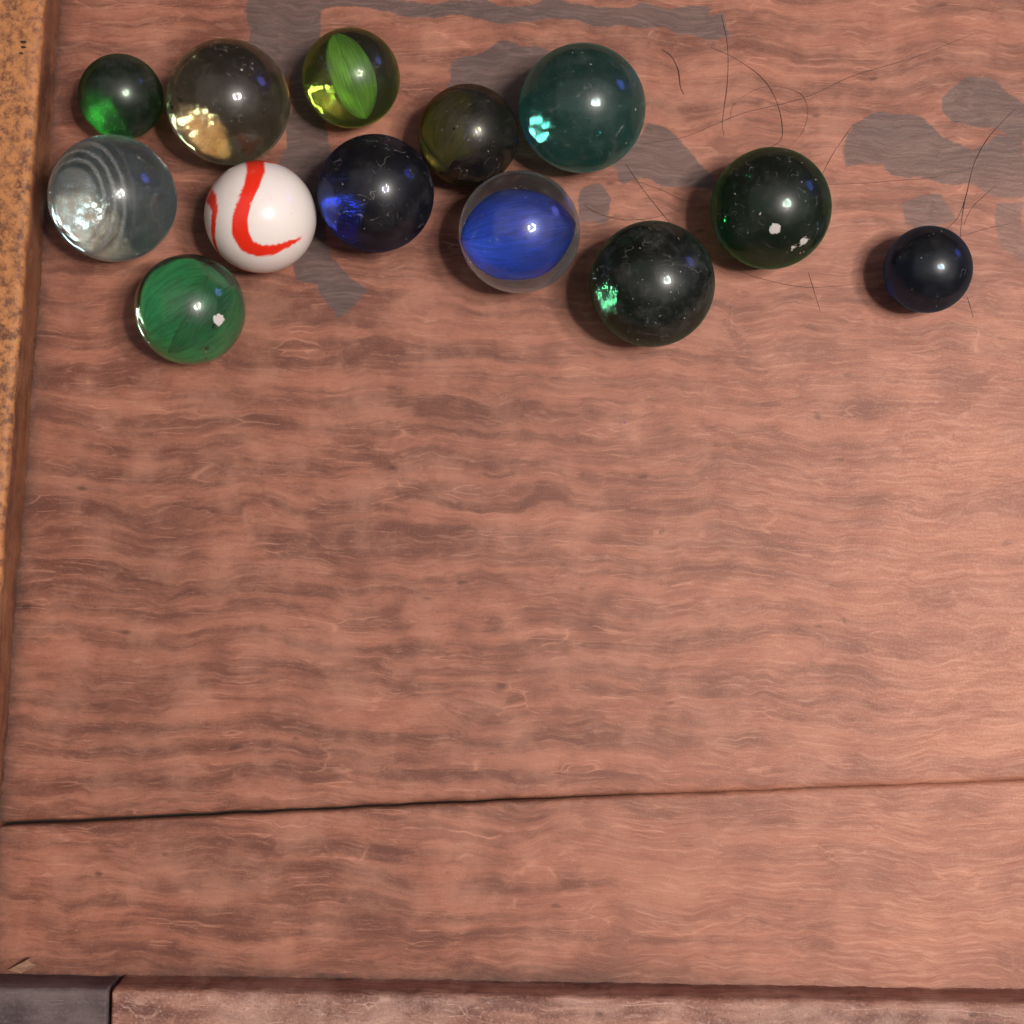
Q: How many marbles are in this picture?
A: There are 13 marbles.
